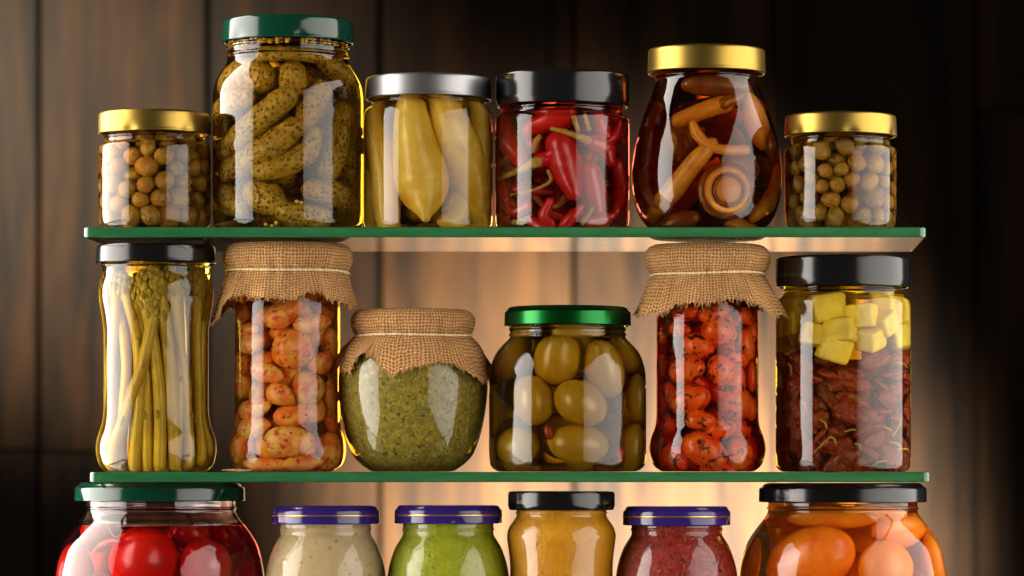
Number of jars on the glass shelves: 18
